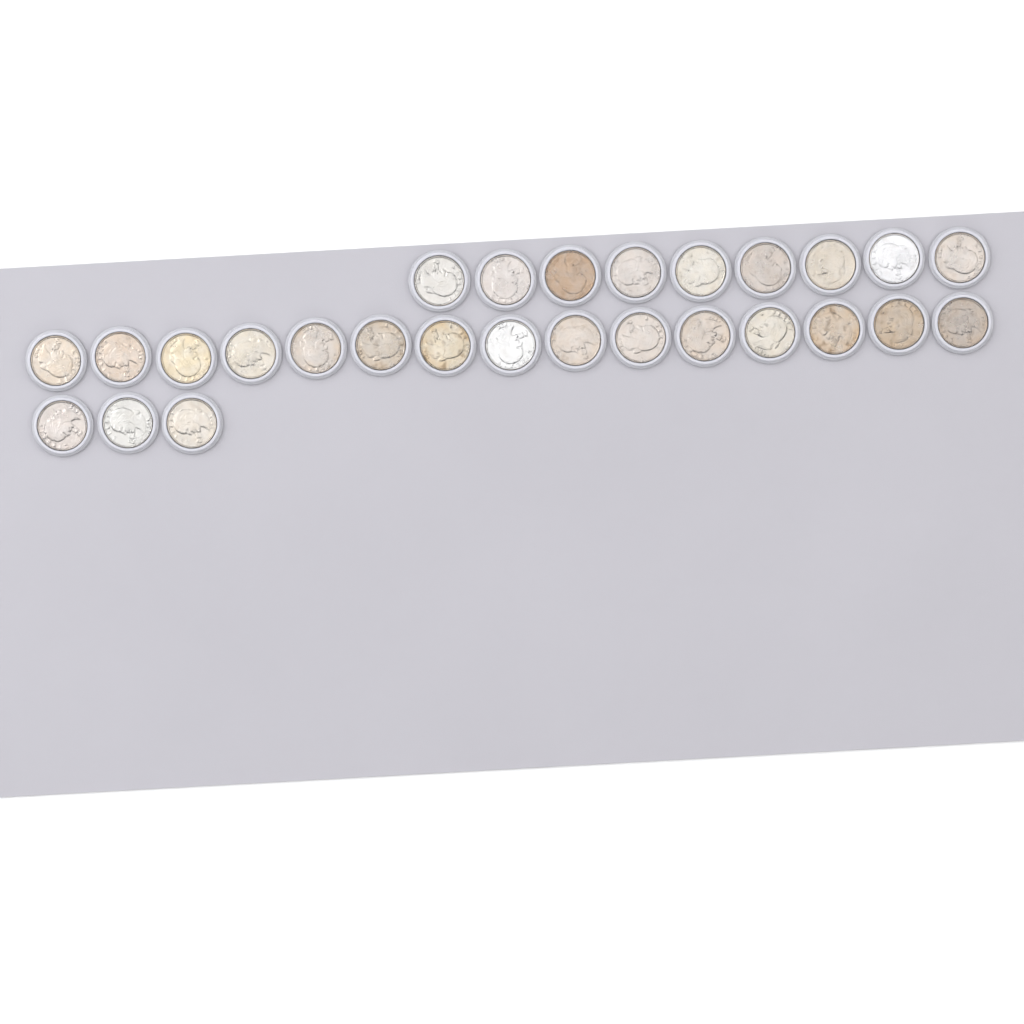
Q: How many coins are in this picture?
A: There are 27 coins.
